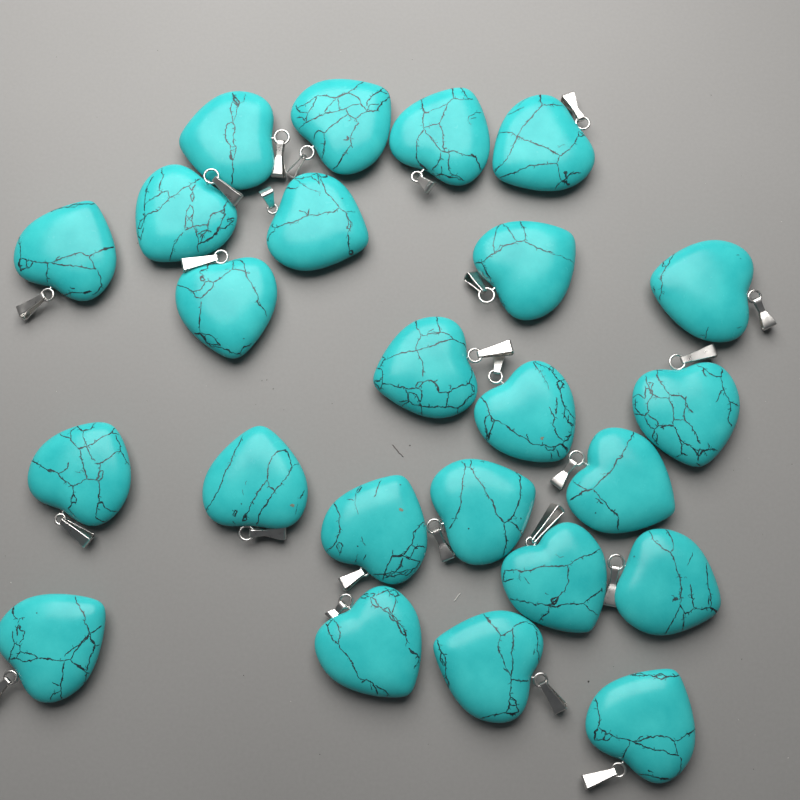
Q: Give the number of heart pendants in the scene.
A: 24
